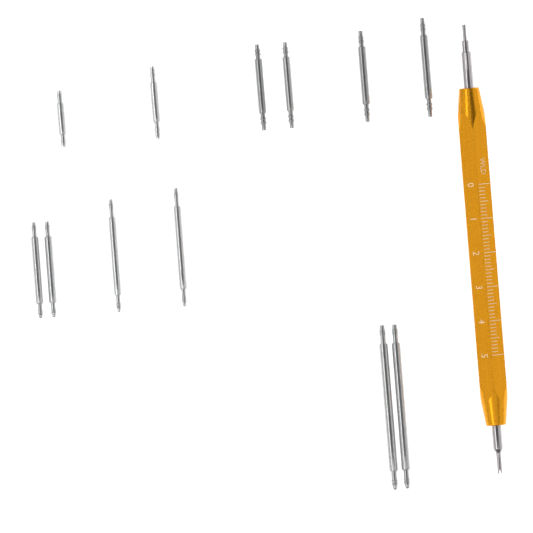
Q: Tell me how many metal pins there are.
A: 12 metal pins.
